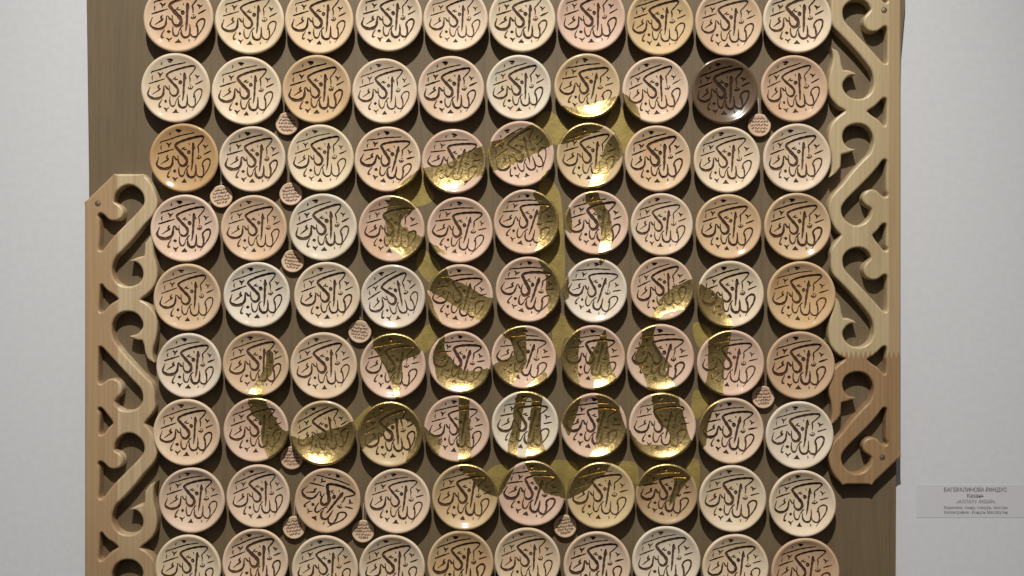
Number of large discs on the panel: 90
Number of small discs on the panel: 11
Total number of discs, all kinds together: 101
